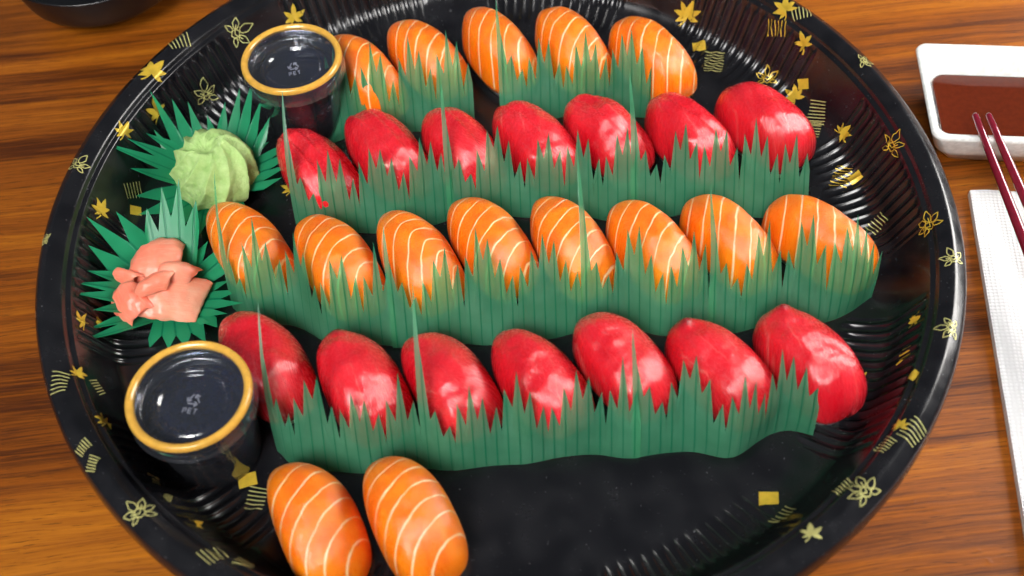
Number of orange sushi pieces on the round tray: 15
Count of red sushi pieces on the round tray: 14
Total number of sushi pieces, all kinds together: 29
